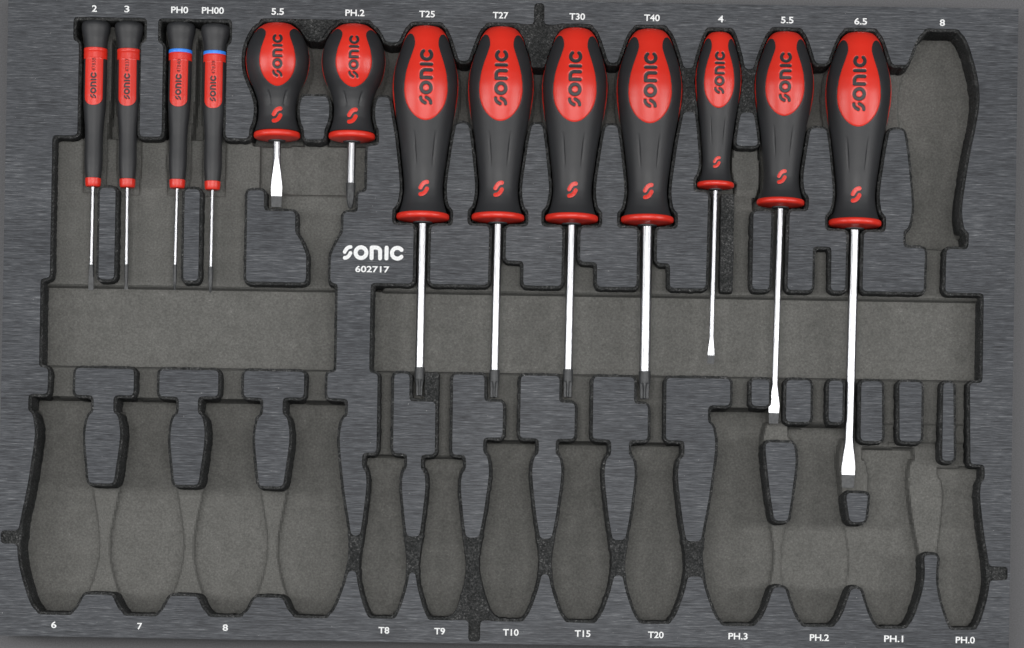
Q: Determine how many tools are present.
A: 13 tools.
